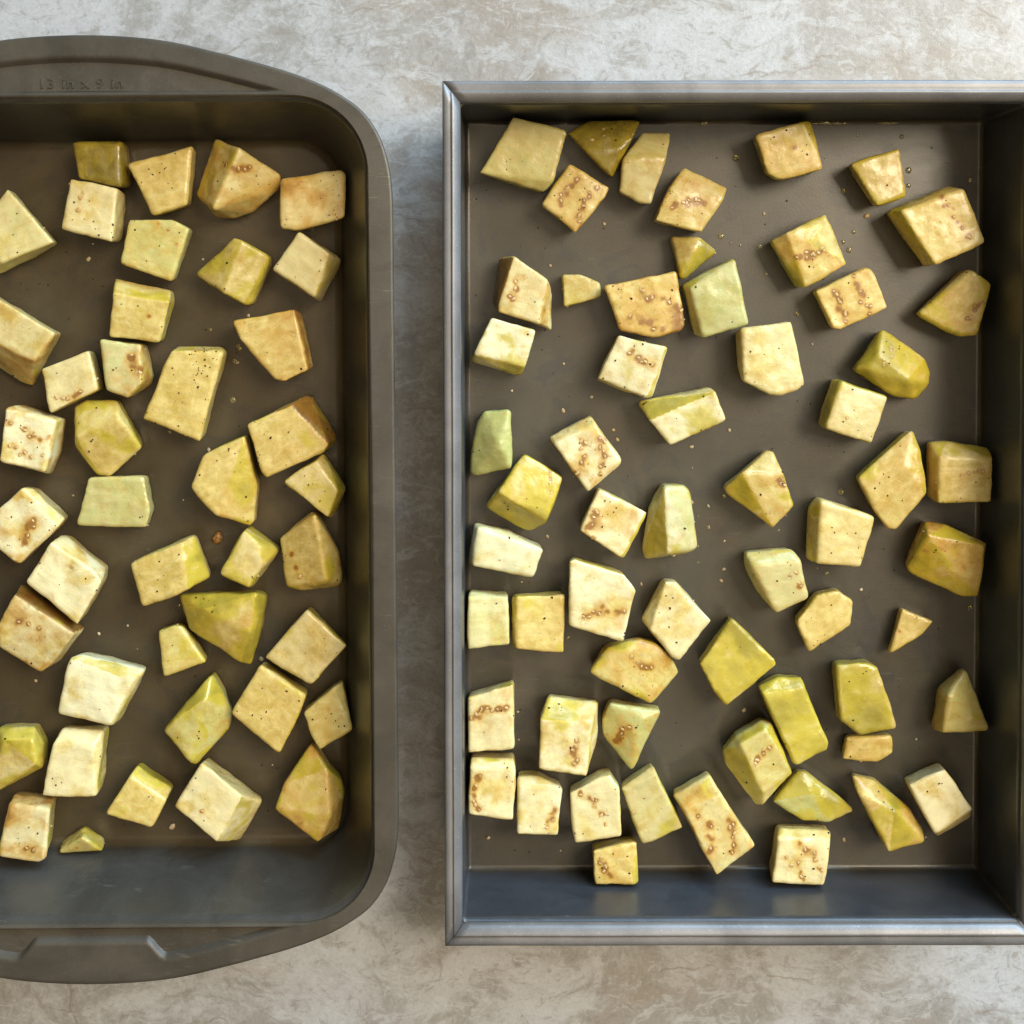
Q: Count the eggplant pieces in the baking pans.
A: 101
